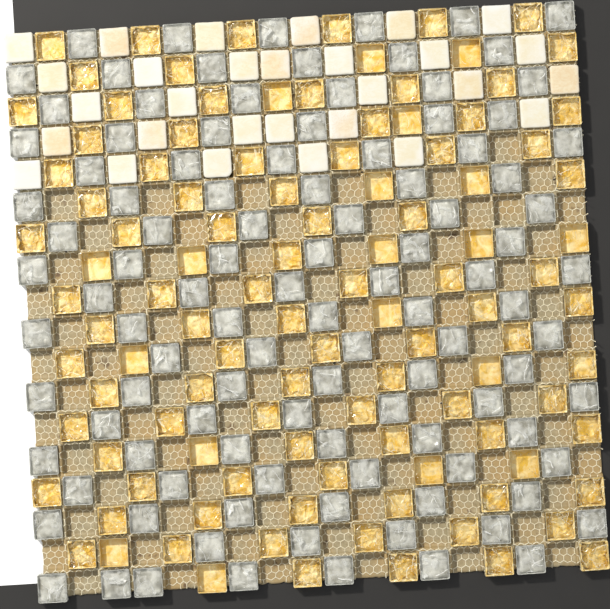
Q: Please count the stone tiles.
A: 29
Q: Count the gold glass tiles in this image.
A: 107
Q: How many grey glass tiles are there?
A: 107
